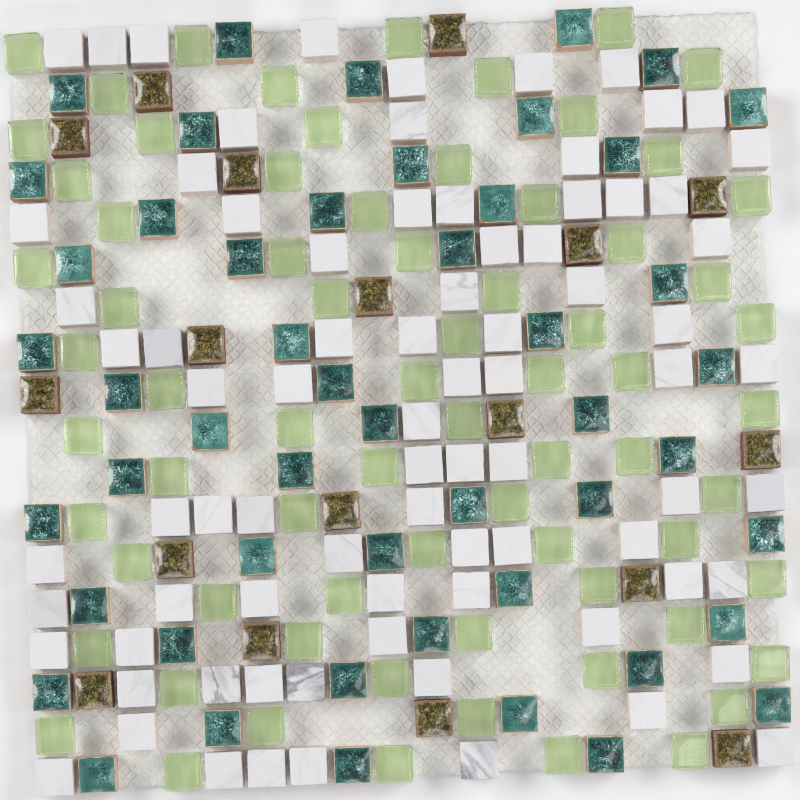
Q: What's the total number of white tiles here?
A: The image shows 80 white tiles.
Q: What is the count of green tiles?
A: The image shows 72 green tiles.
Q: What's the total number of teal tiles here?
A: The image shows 50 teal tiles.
